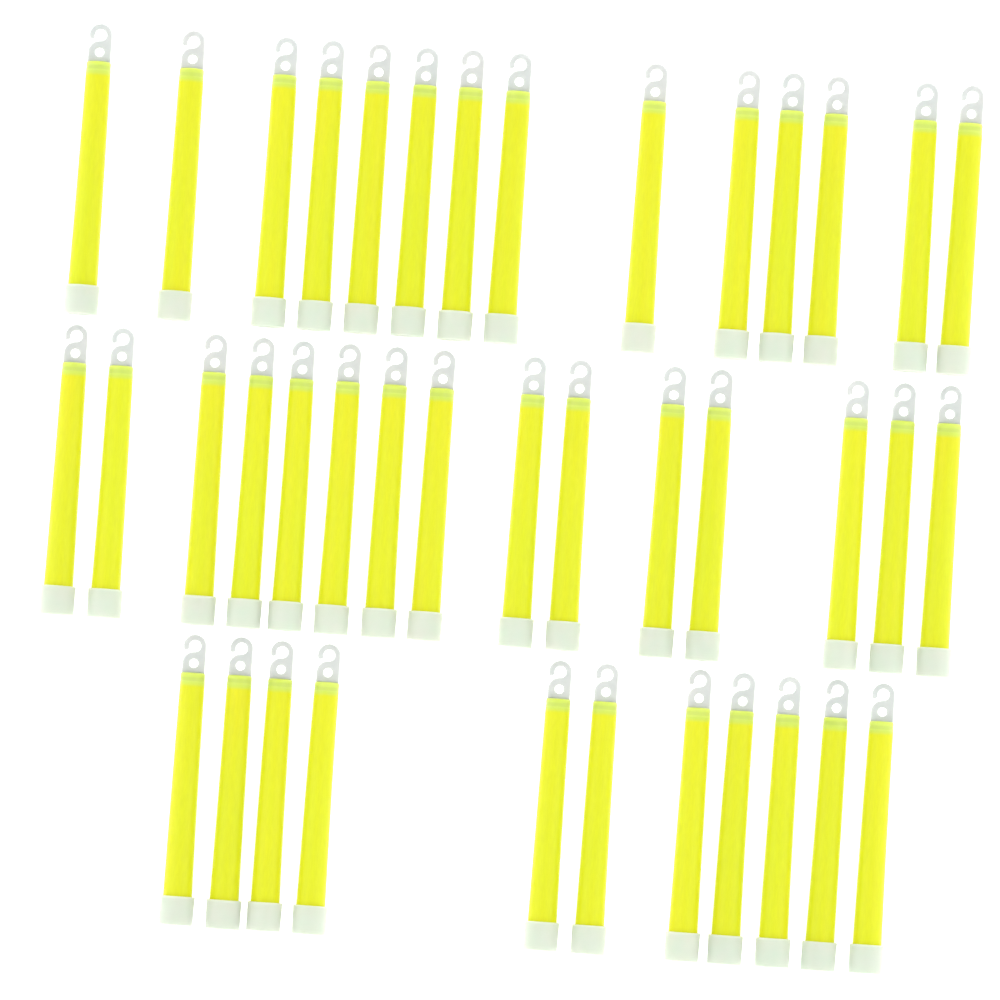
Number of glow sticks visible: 40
